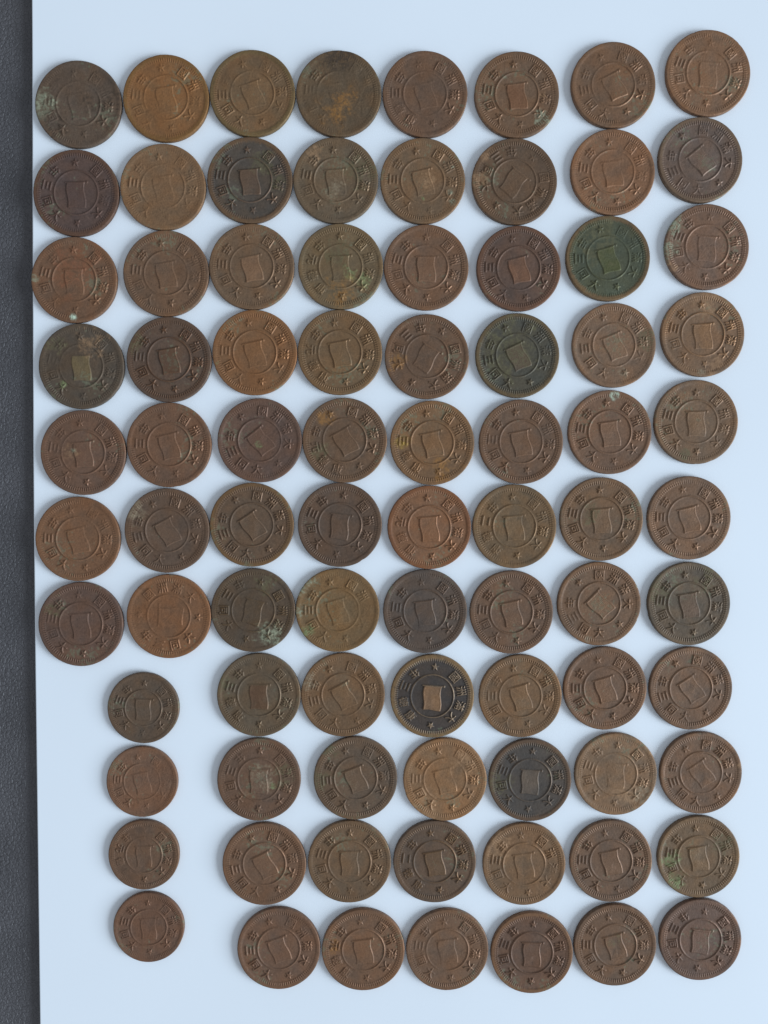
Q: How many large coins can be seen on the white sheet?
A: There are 80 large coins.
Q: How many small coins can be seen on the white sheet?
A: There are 4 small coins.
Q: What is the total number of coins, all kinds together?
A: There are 84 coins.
